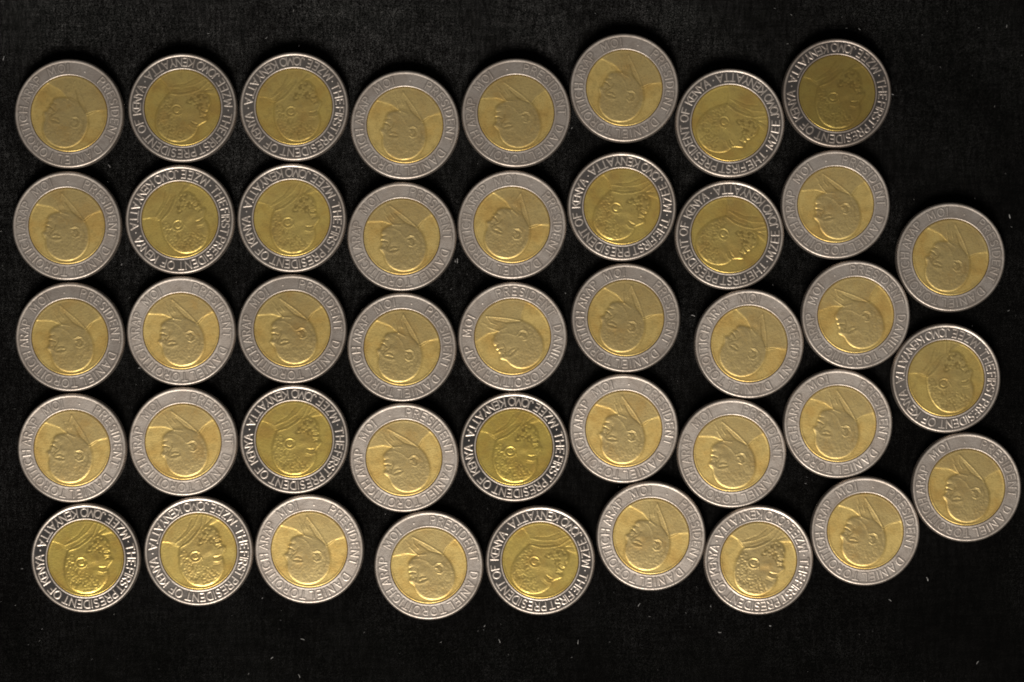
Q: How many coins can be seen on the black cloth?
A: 43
